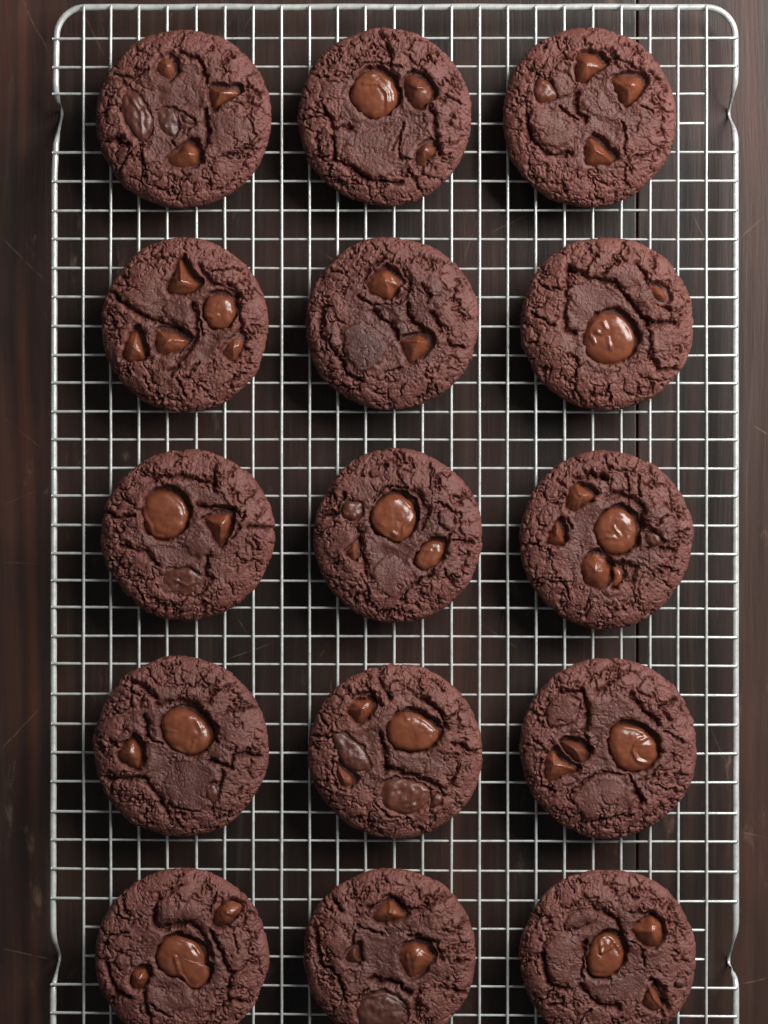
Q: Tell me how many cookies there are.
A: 15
